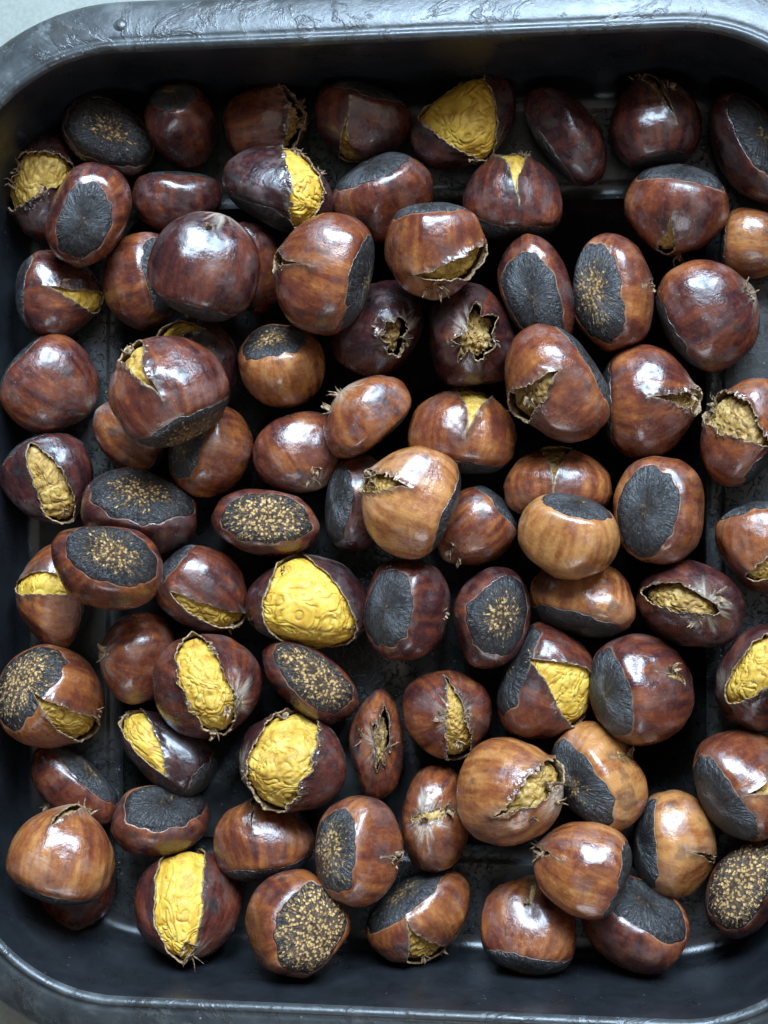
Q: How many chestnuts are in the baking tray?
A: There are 86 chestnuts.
